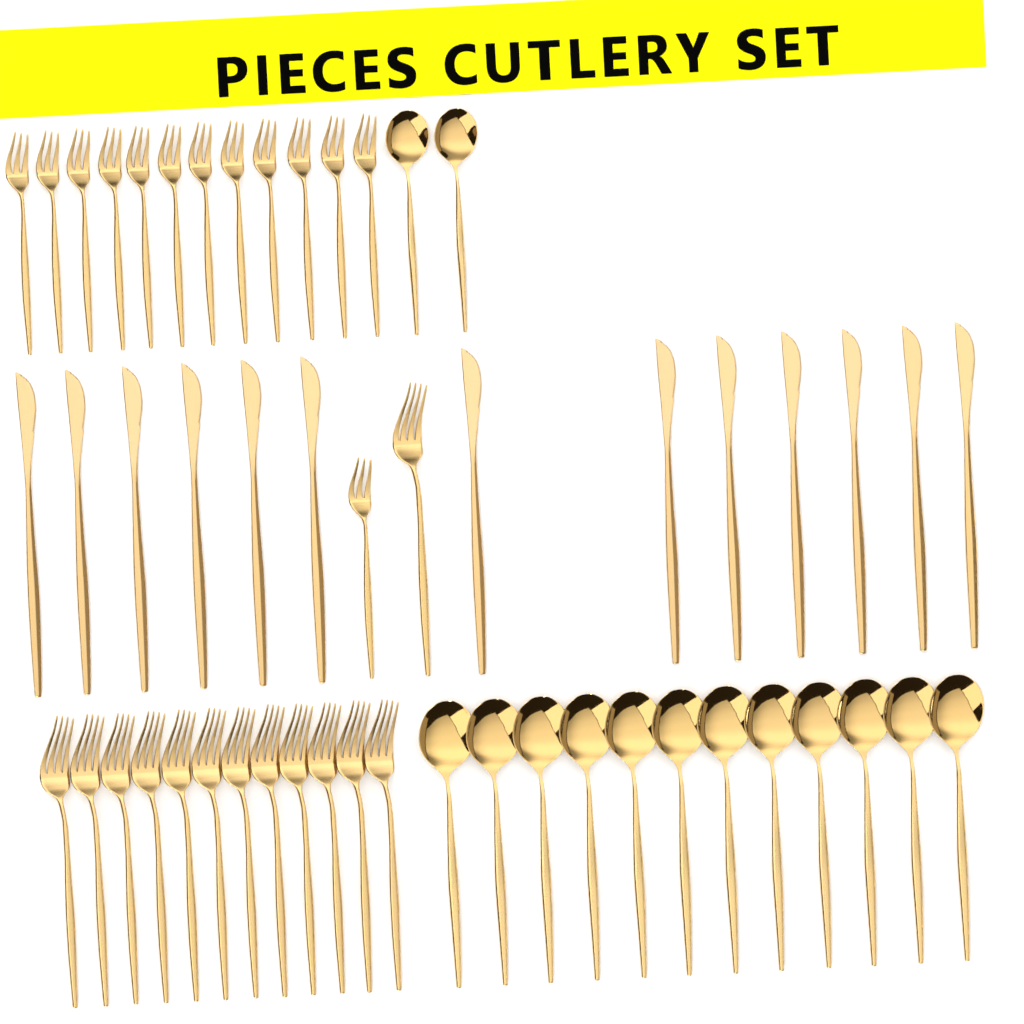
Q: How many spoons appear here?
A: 14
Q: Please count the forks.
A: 26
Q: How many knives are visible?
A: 13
